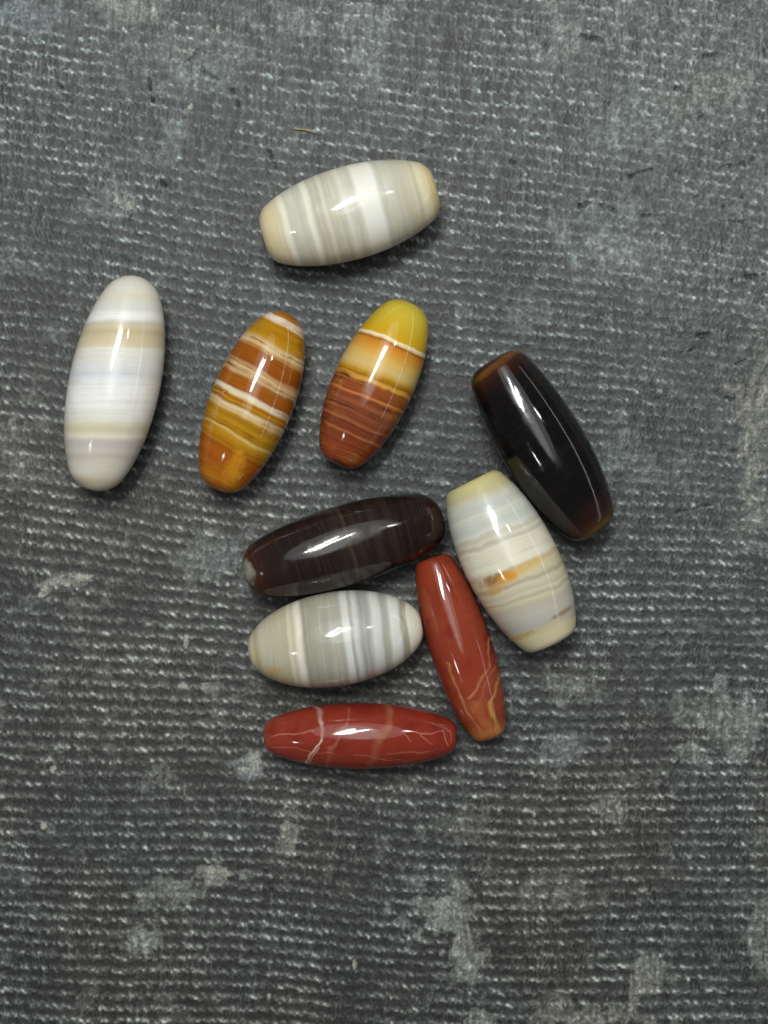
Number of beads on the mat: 10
